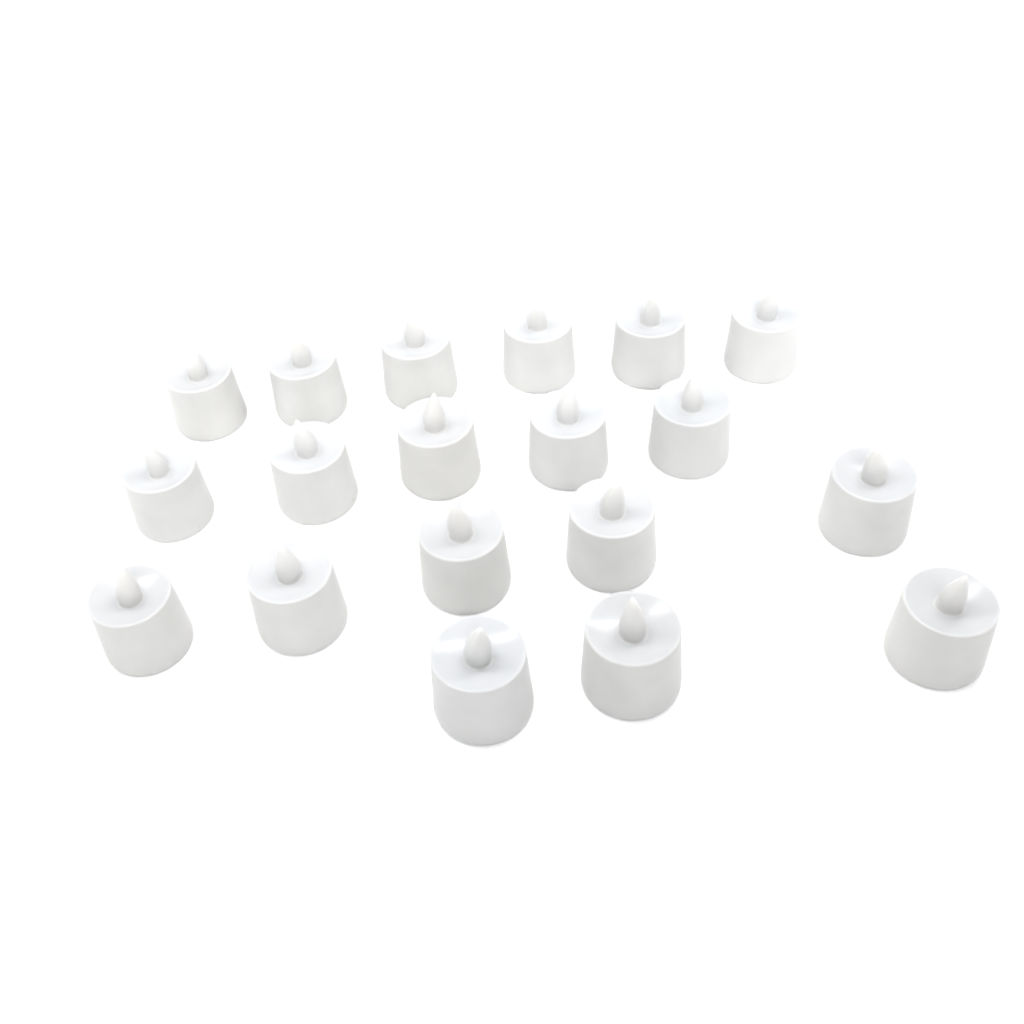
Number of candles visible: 19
